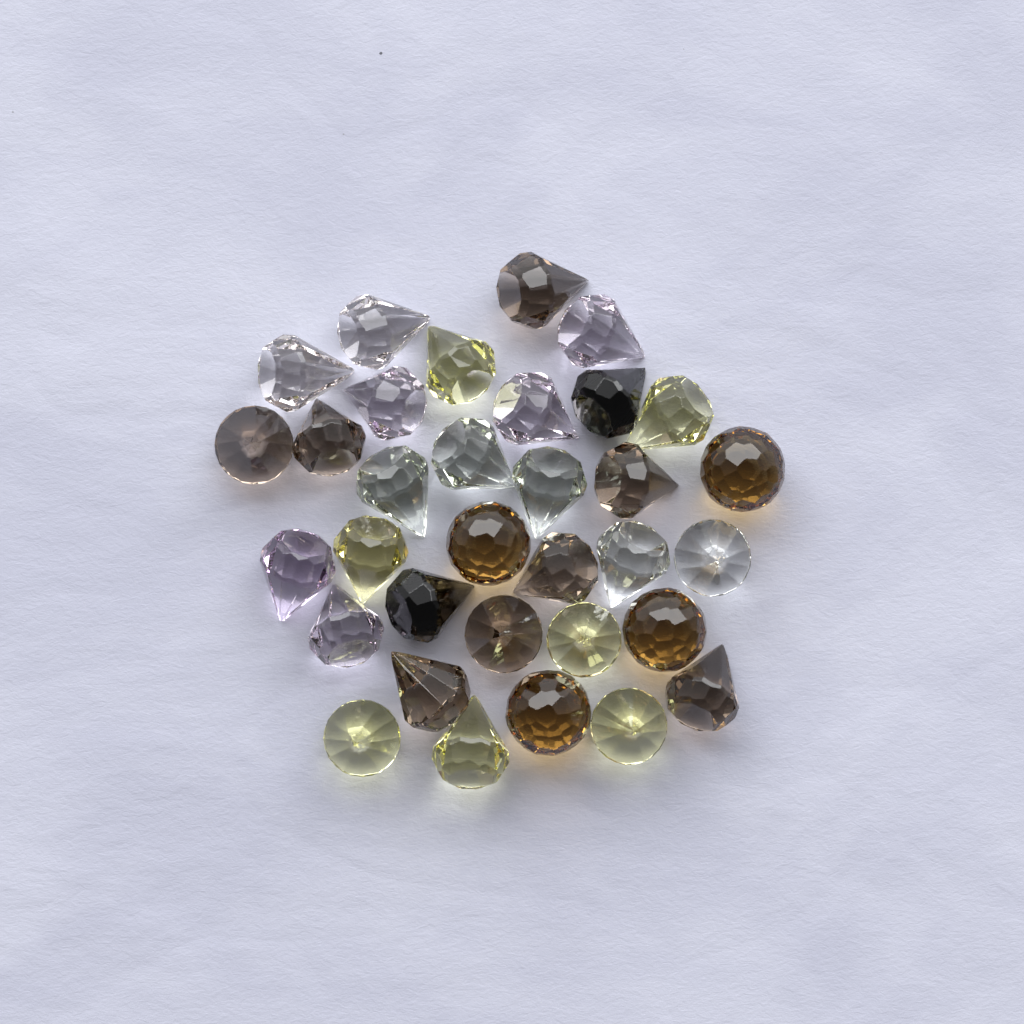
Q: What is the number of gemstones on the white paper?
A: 33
